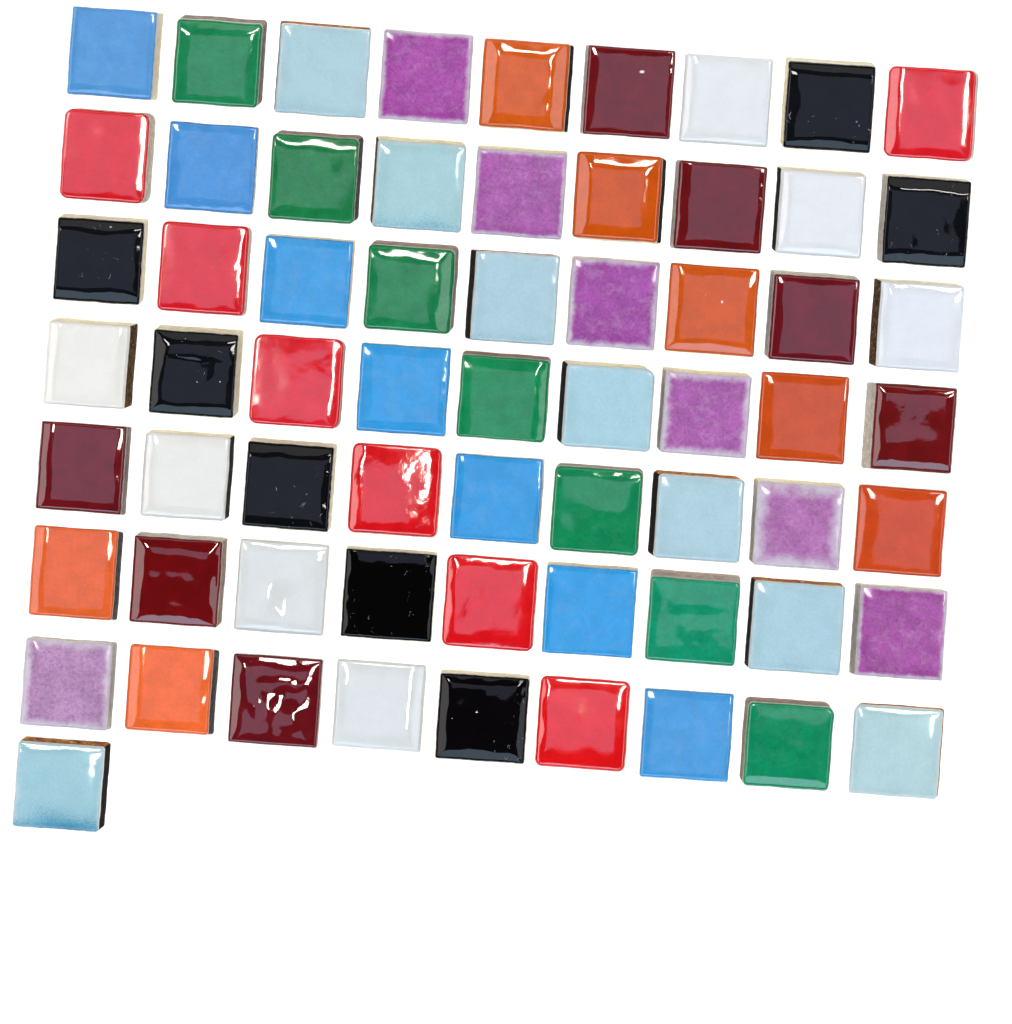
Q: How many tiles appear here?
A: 64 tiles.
